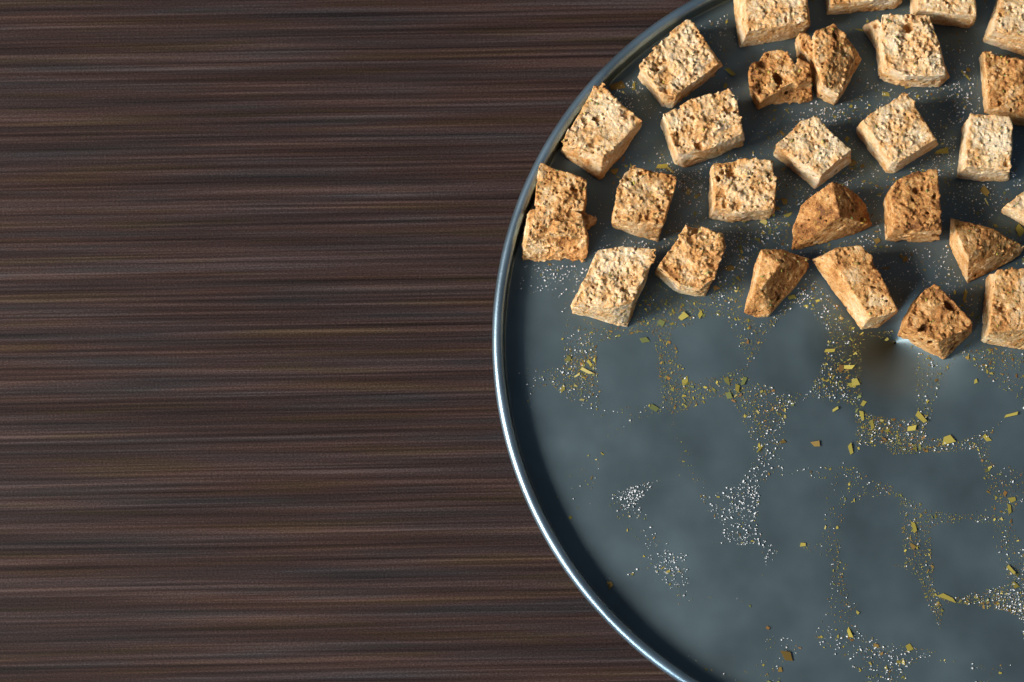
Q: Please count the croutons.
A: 27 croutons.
